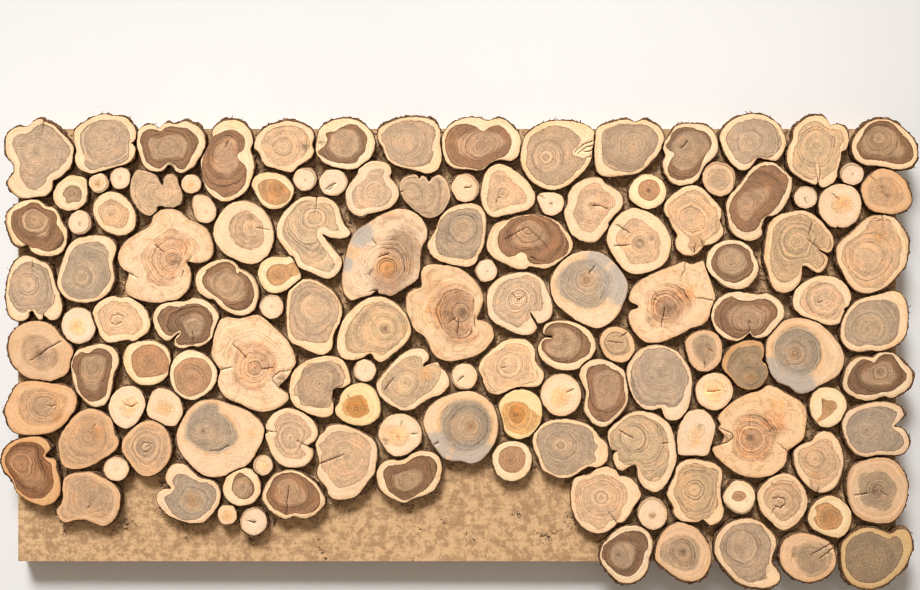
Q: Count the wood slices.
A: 130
